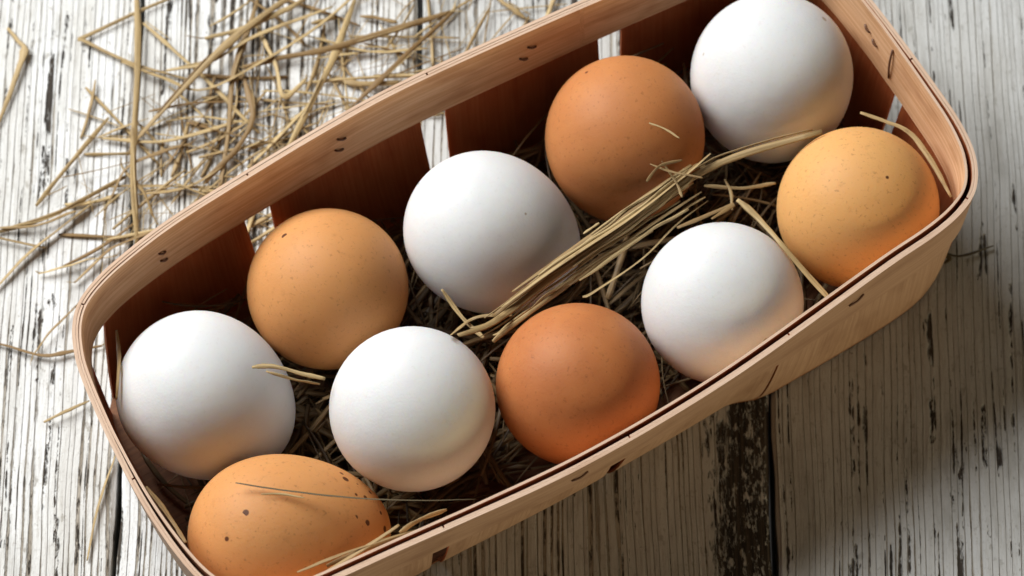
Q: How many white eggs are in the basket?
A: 5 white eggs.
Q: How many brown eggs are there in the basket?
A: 5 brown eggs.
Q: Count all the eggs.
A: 10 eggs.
